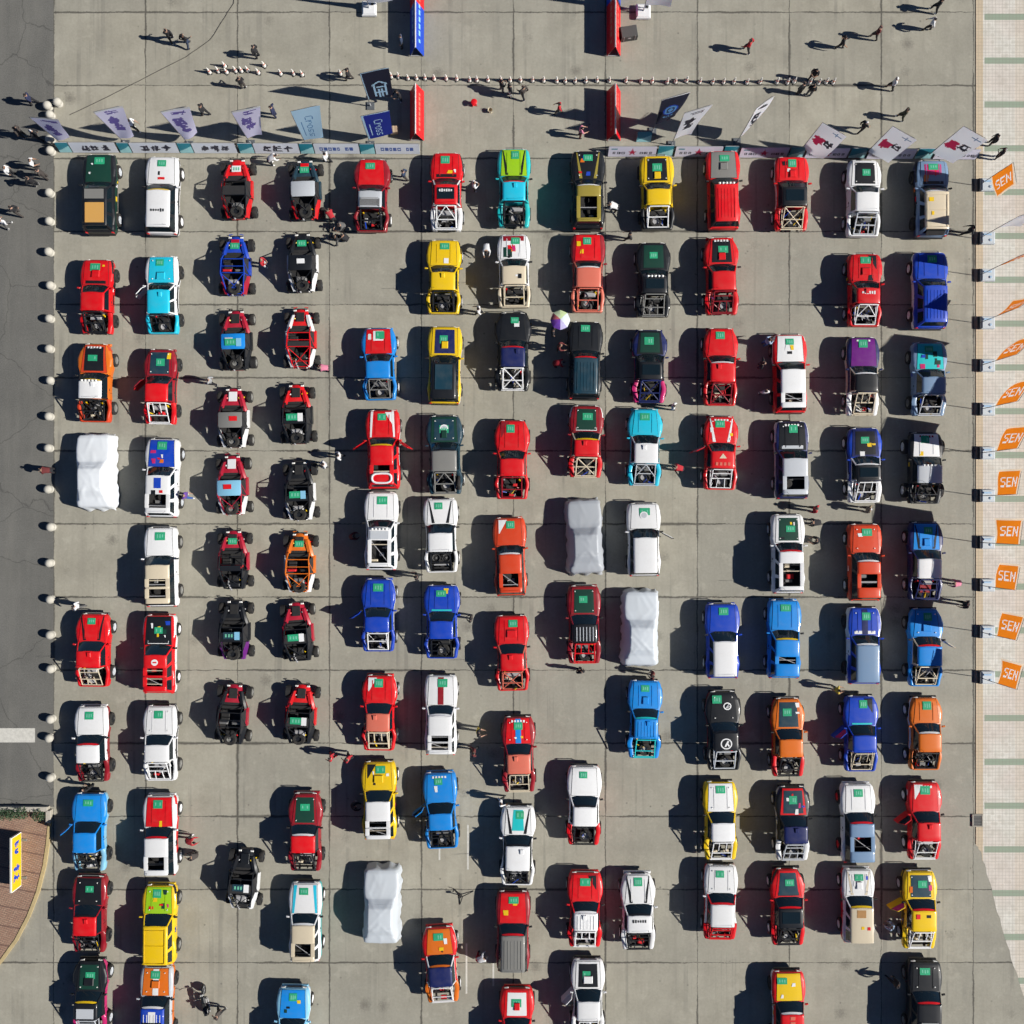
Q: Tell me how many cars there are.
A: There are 102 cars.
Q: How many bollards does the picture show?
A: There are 23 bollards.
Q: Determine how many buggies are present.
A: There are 17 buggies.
